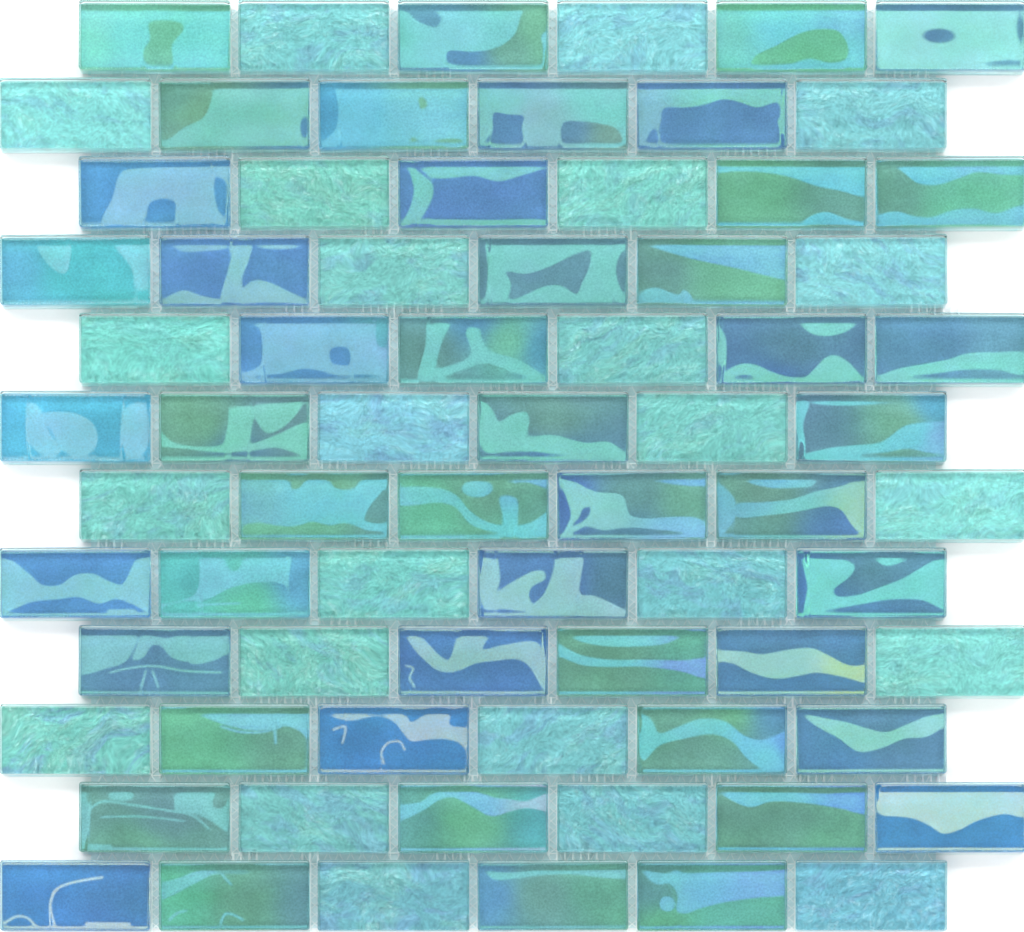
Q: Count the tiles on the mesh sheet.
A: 72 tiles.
